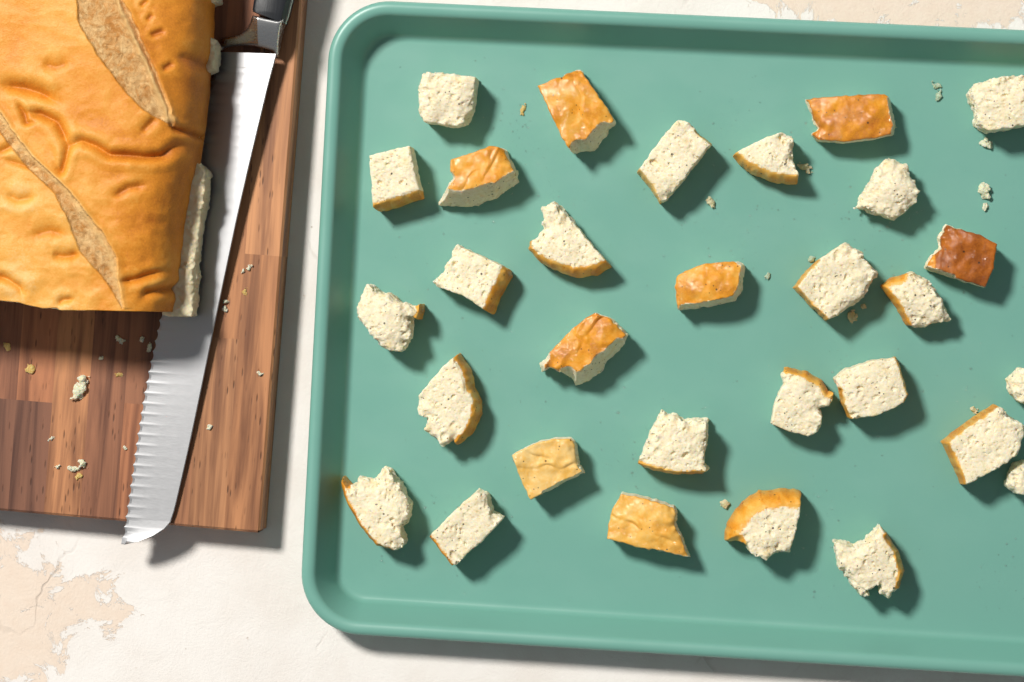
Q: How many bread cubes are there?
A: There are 30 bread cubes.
